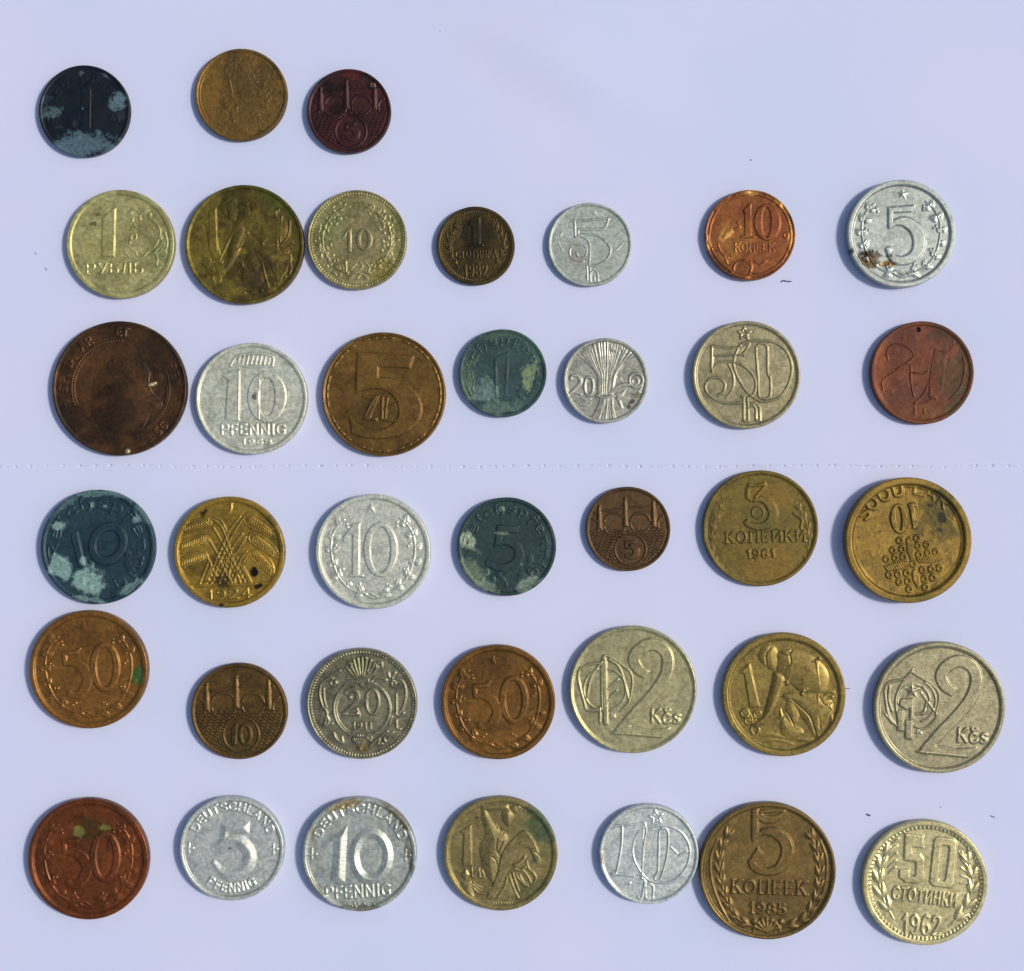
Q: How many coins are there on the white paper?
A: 38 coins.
